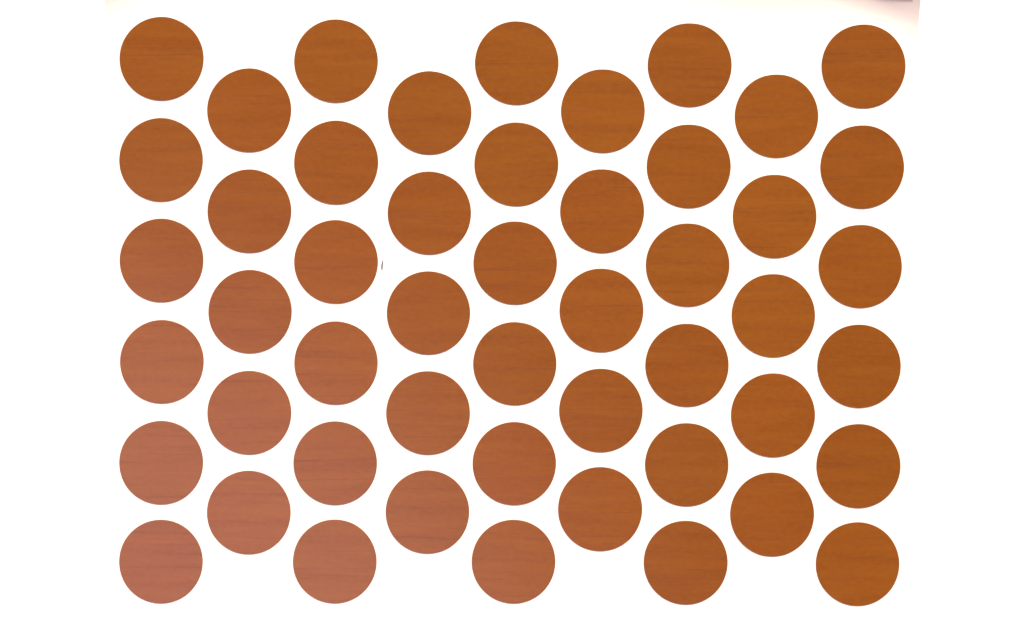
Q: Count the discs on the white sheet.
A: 50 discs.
